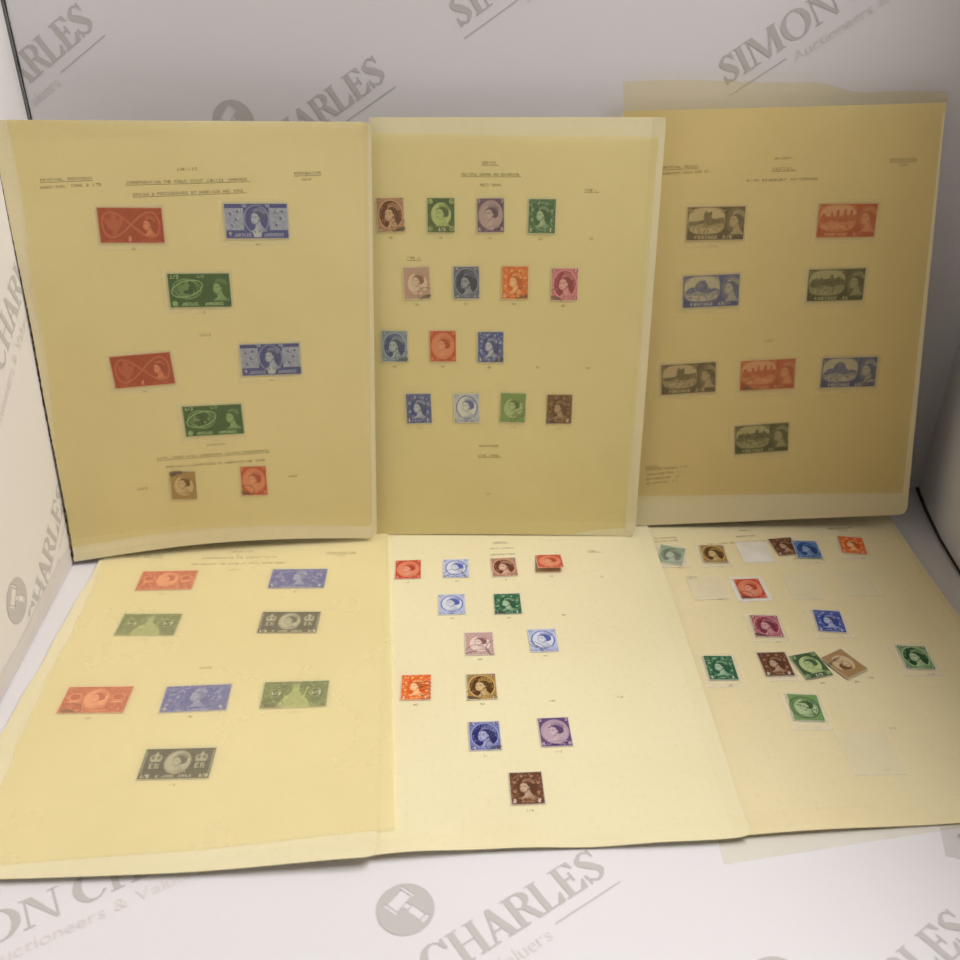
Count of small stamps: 44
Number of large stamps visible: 22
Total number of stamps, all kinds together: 66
